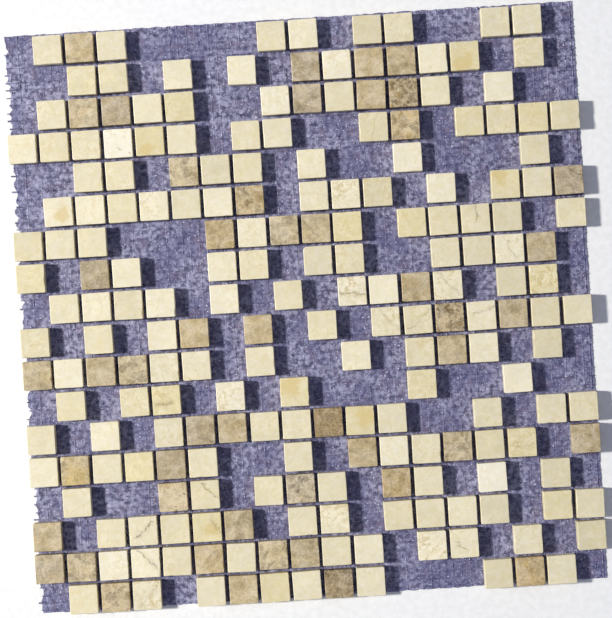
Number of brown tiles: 49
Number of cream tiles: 165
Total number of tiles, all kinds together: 214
